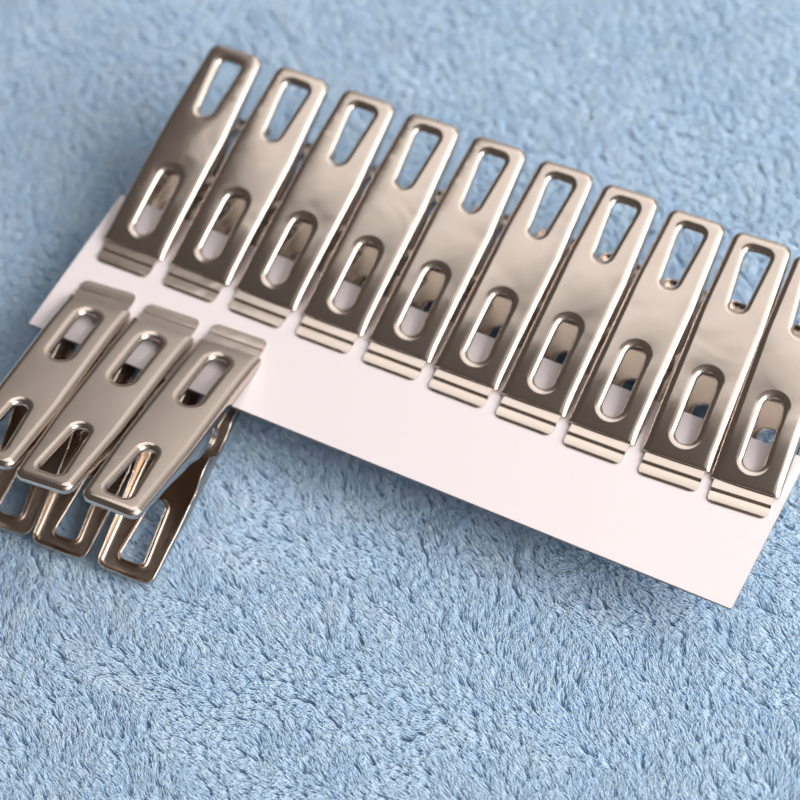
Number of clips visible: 13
